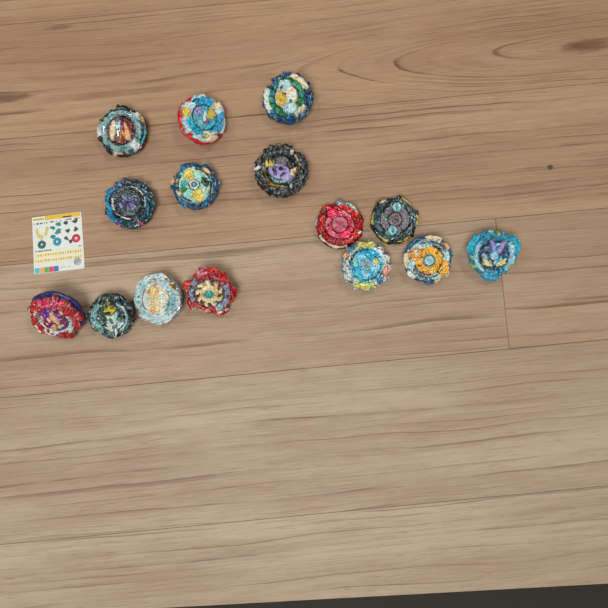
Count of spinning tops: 15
